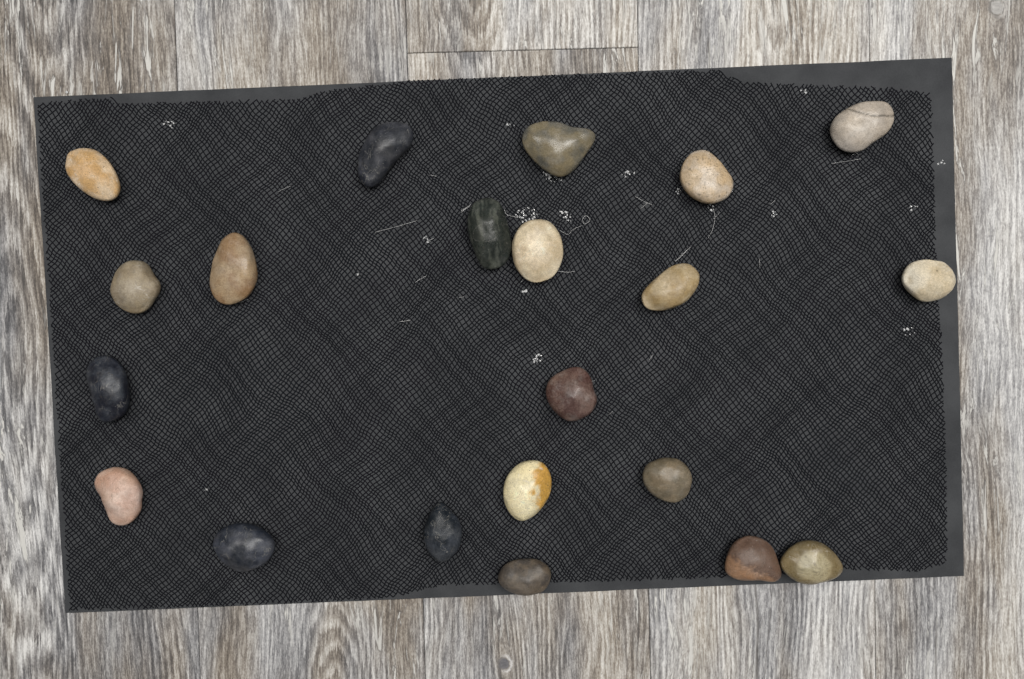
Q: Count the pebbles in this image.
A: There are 21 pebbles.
